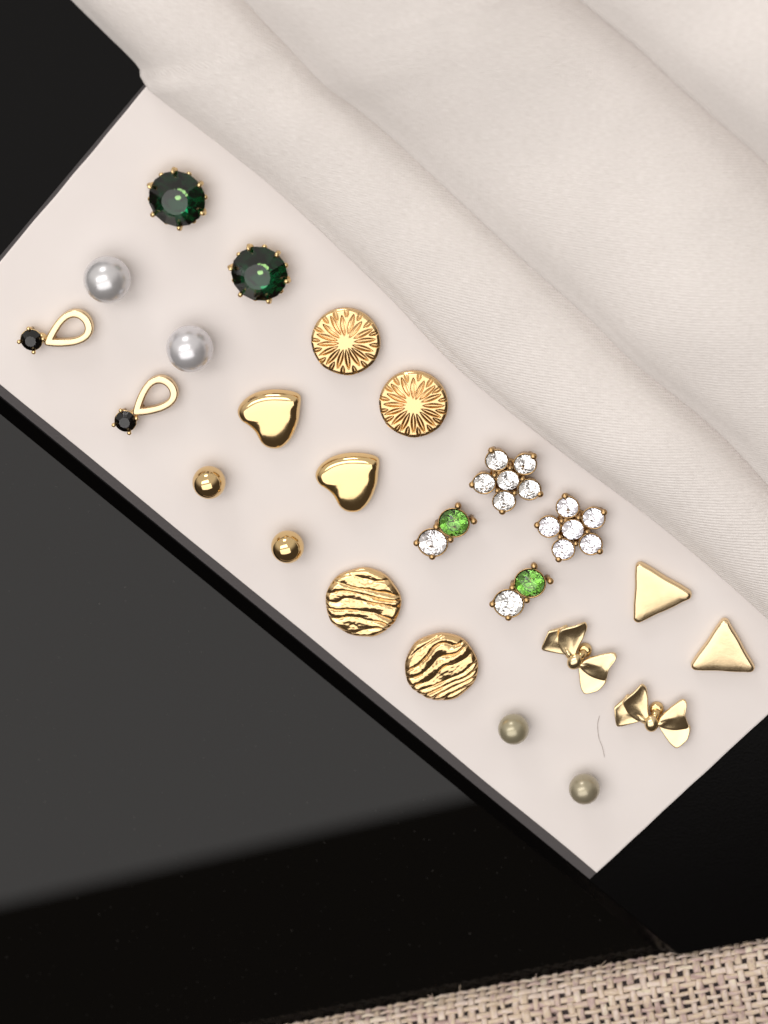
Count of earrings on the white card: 24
